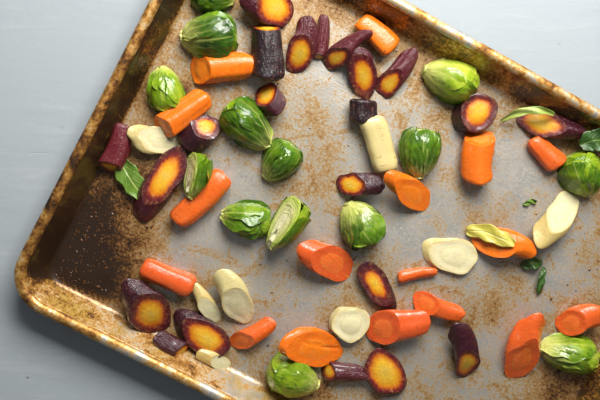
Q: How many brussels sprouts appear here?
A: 14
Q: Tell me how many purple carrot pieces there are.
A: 22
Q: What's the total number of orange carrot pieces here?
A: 17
